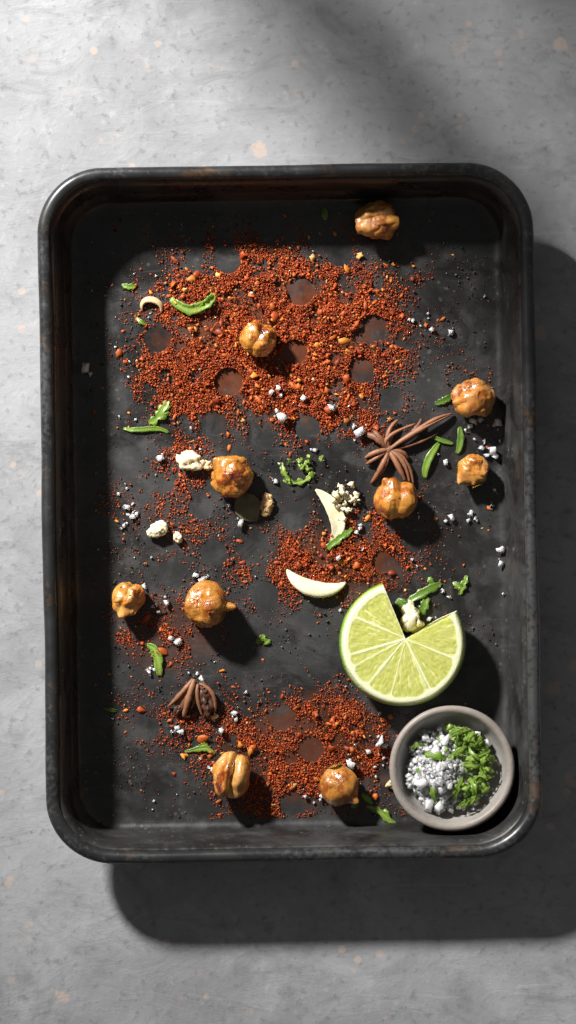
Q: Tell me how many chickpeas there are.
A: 10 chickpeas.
